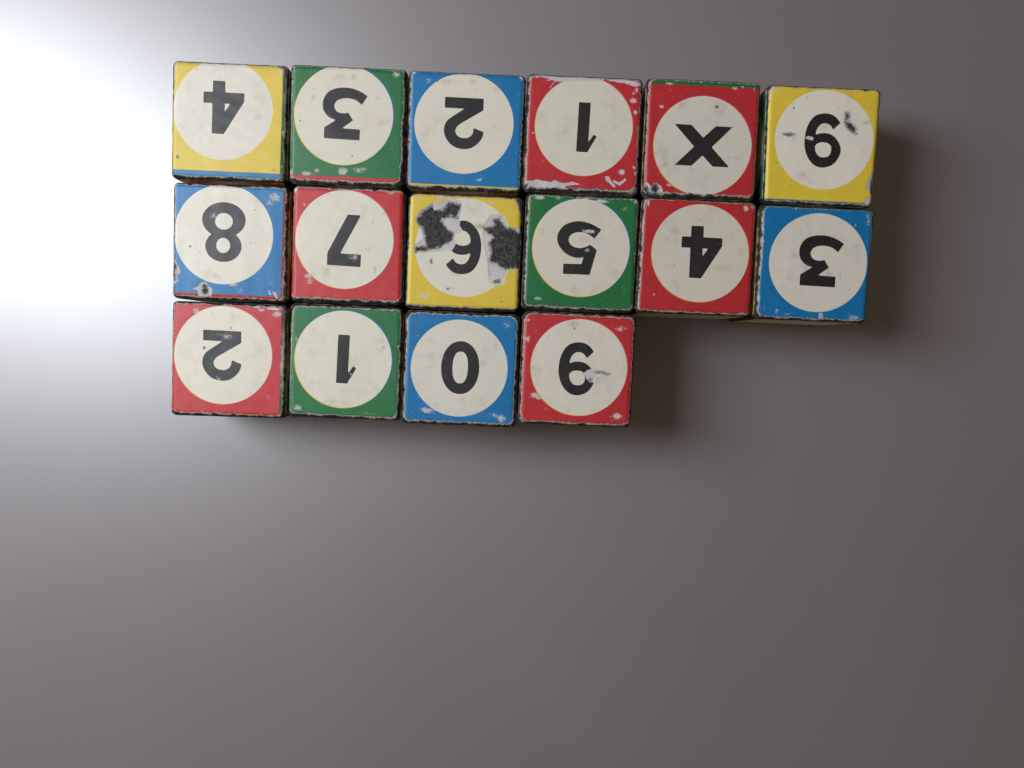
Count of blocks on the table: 16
